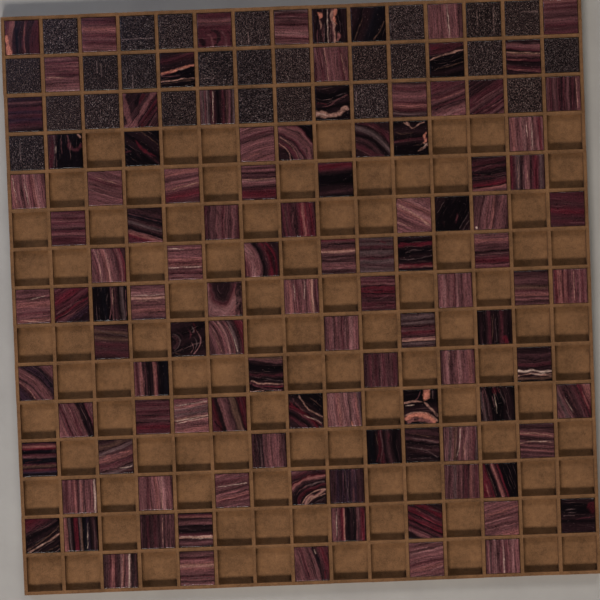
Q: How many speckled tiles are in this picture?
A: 25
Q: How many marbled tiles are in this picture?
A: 108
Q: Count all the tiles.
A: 133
